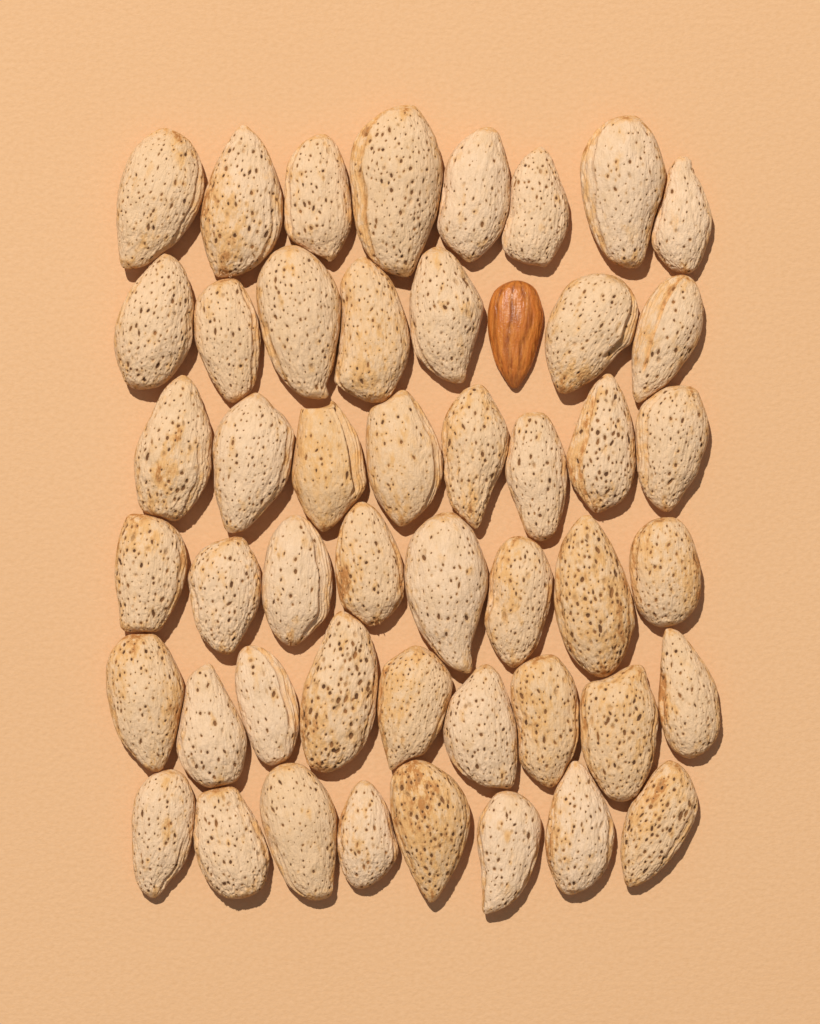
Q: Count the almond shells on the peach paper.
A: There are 48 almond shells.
